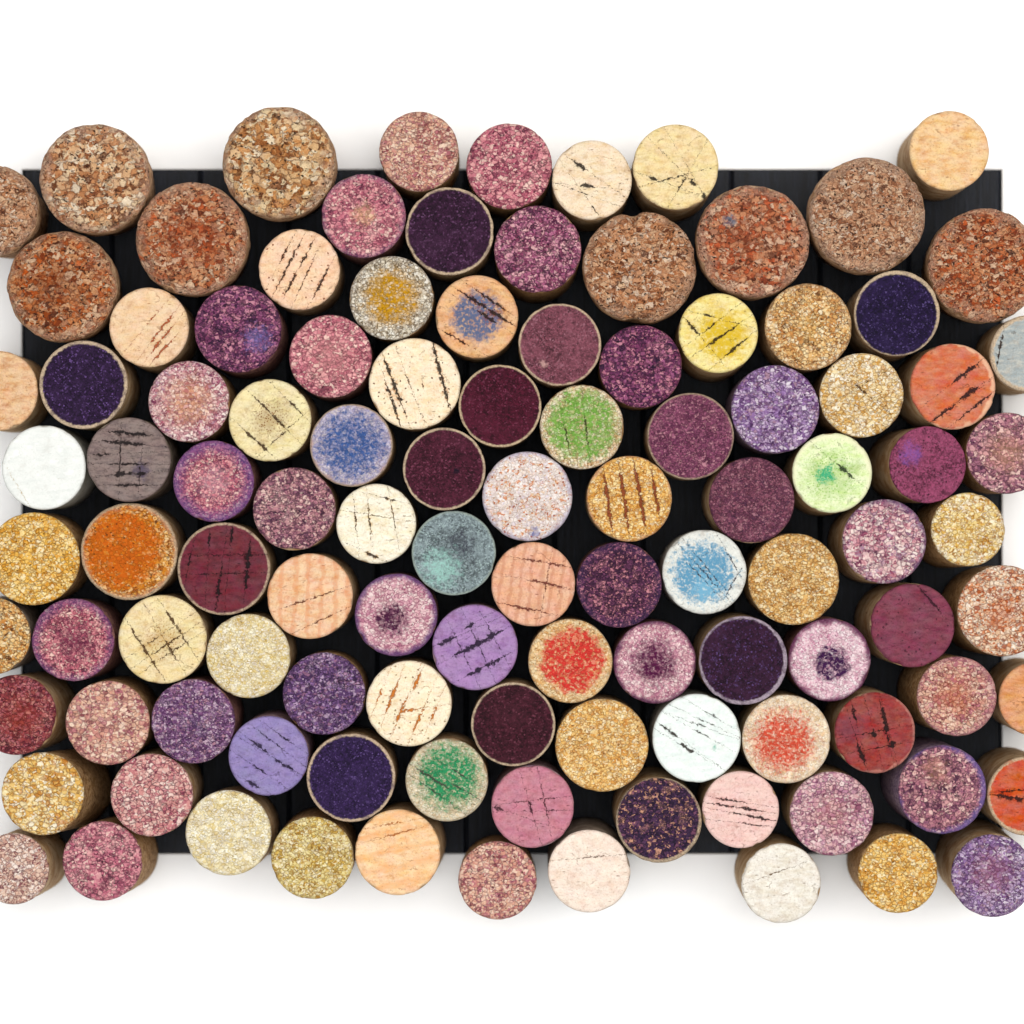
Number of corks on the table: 109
